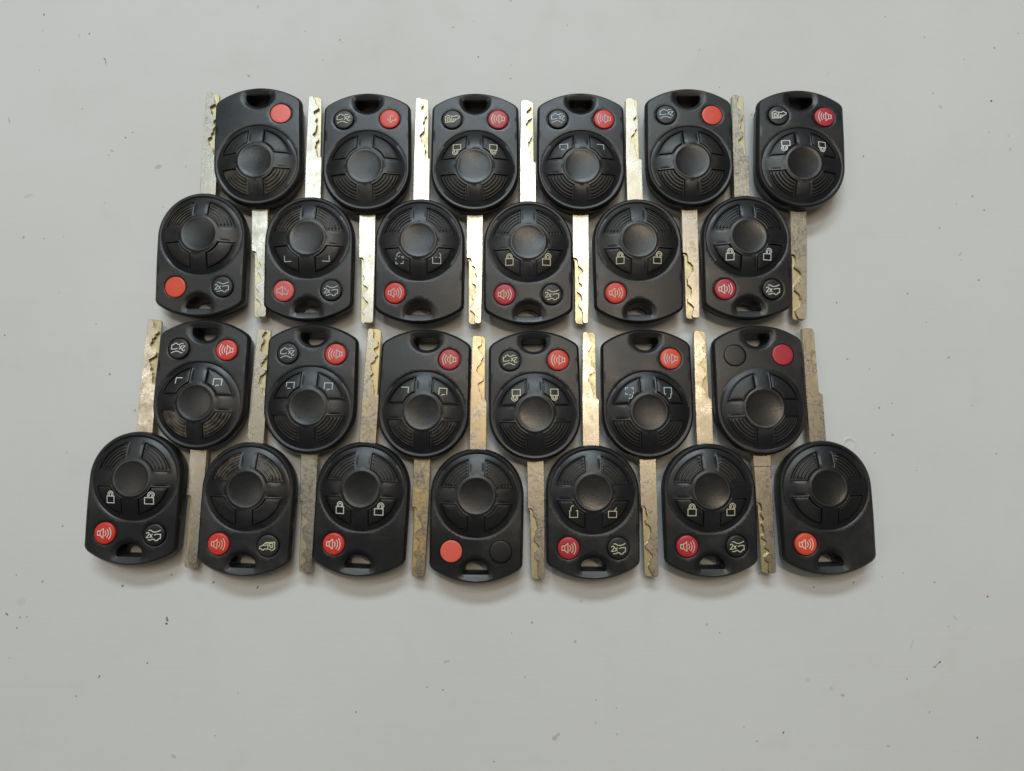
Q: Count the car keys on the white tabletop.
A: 25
